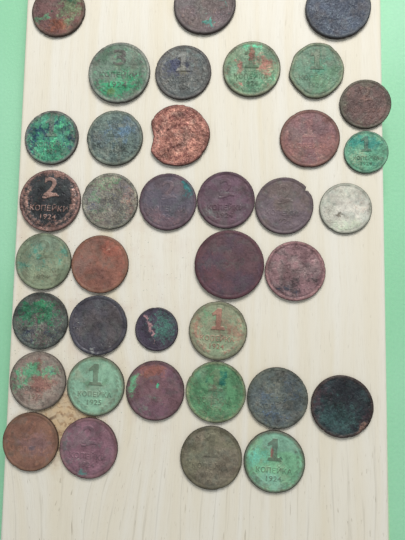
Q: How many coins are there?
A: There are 37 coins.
